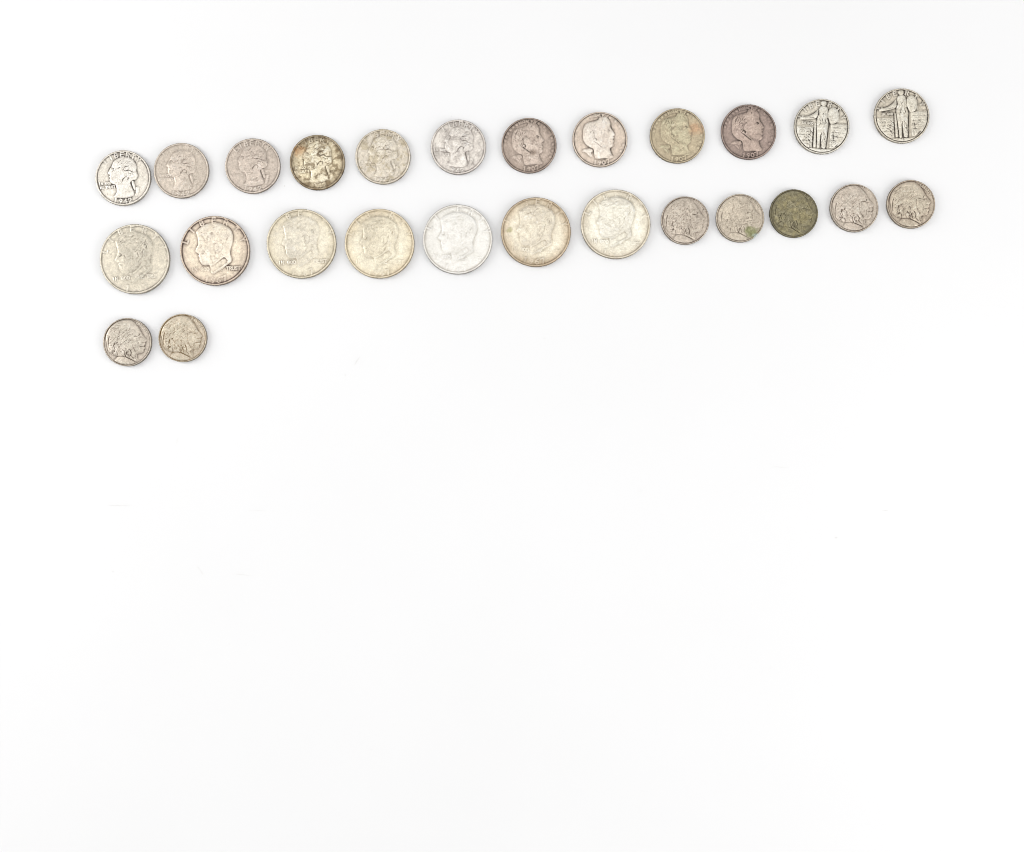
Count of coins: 26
